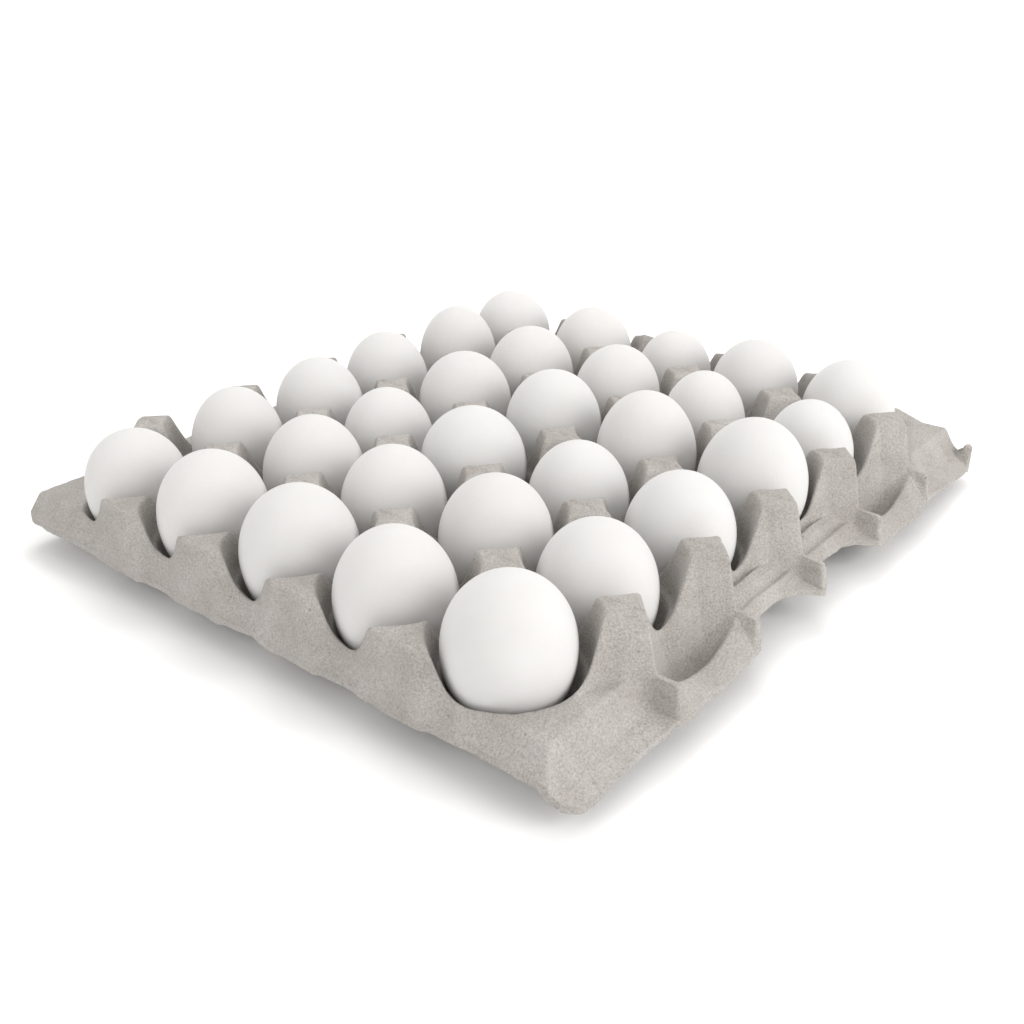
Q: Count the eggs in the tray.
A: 30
